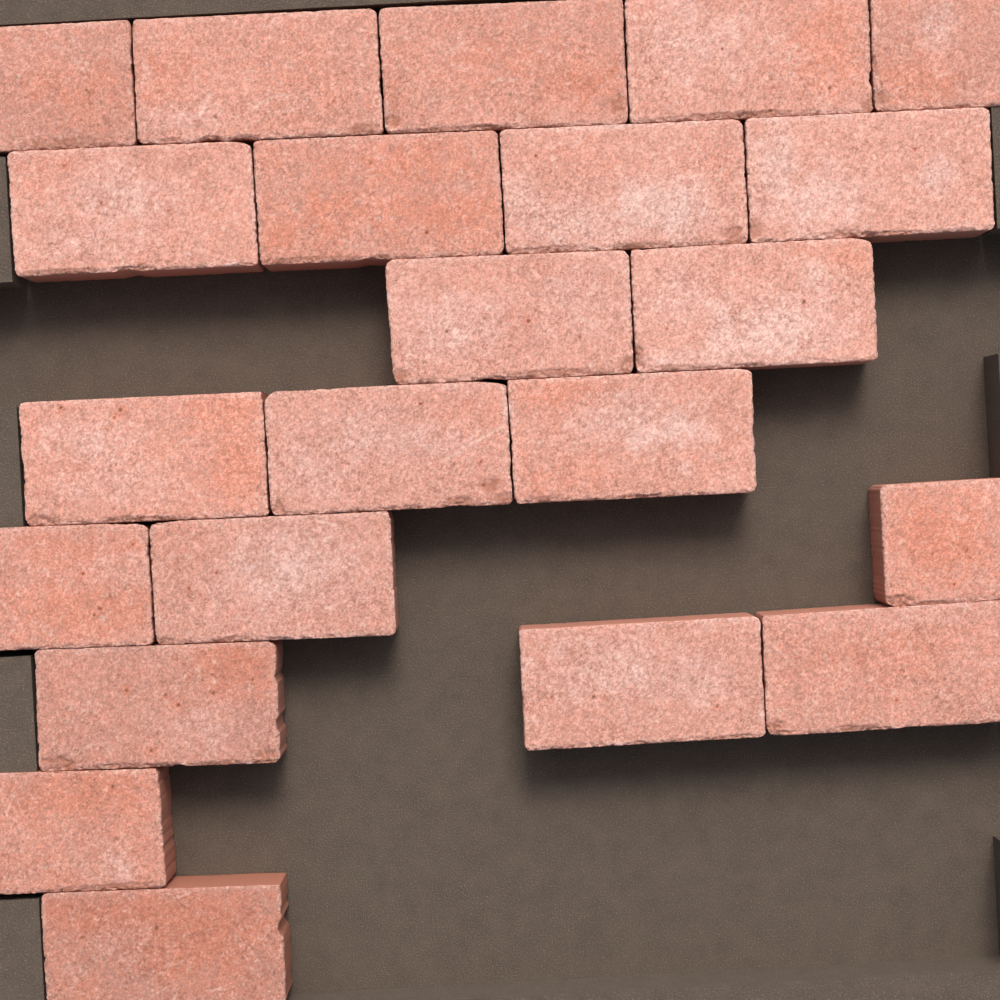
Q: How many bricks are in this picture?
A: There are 22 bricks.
